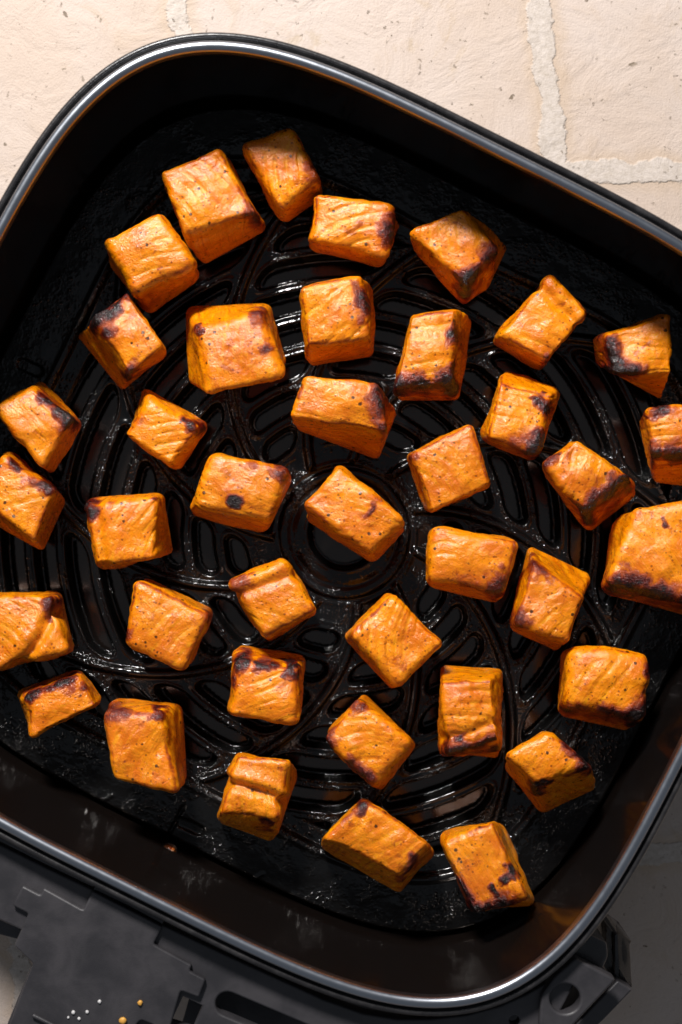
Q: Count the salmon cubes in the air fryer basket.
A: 39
